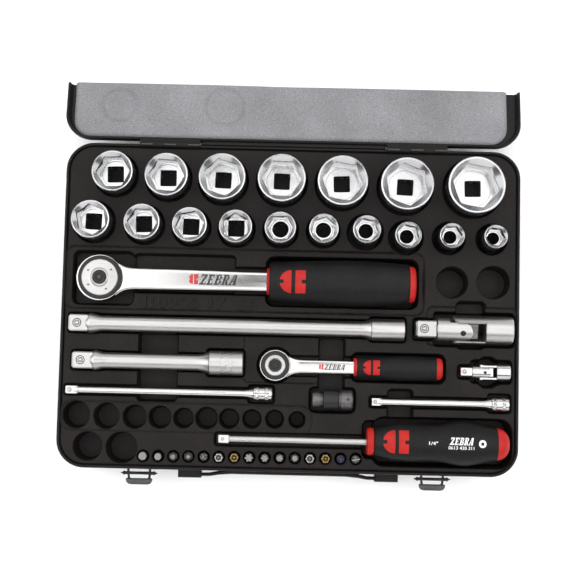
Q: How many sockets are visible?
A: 17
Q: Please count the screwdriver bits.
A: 15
